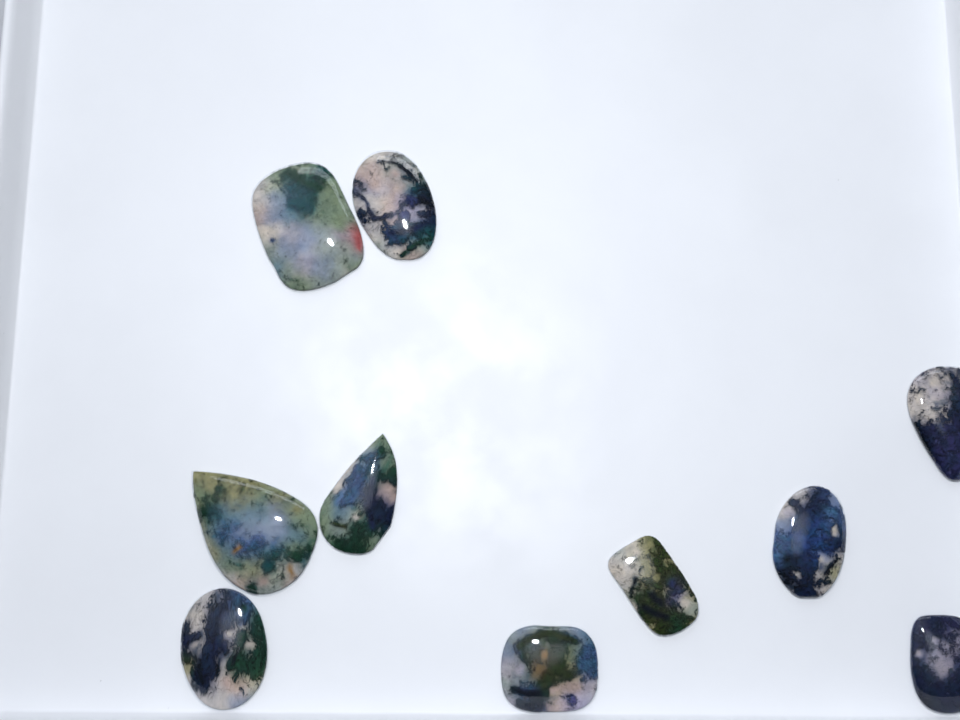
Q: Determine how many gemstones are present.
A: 10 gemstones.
